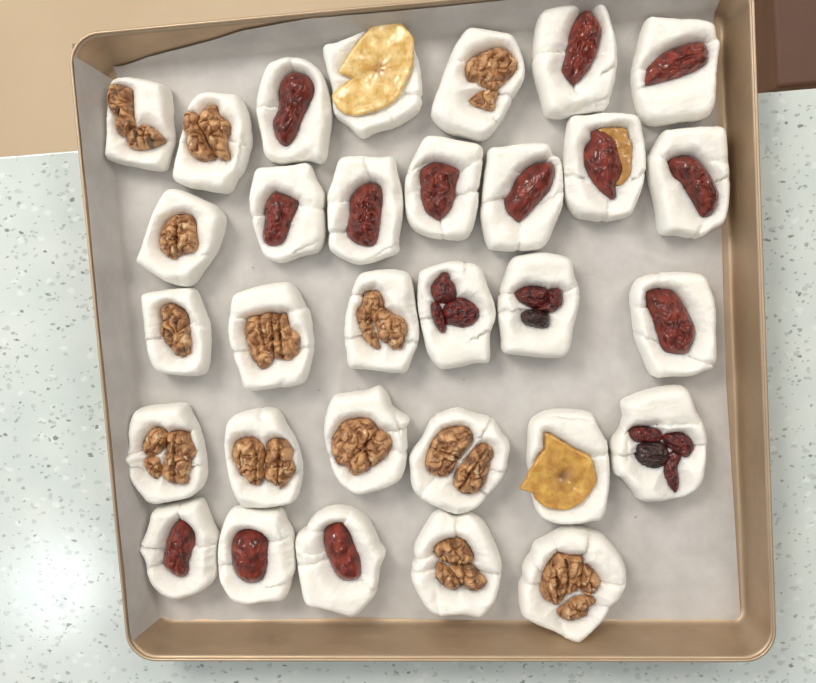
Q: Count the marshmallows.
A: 31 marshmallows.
